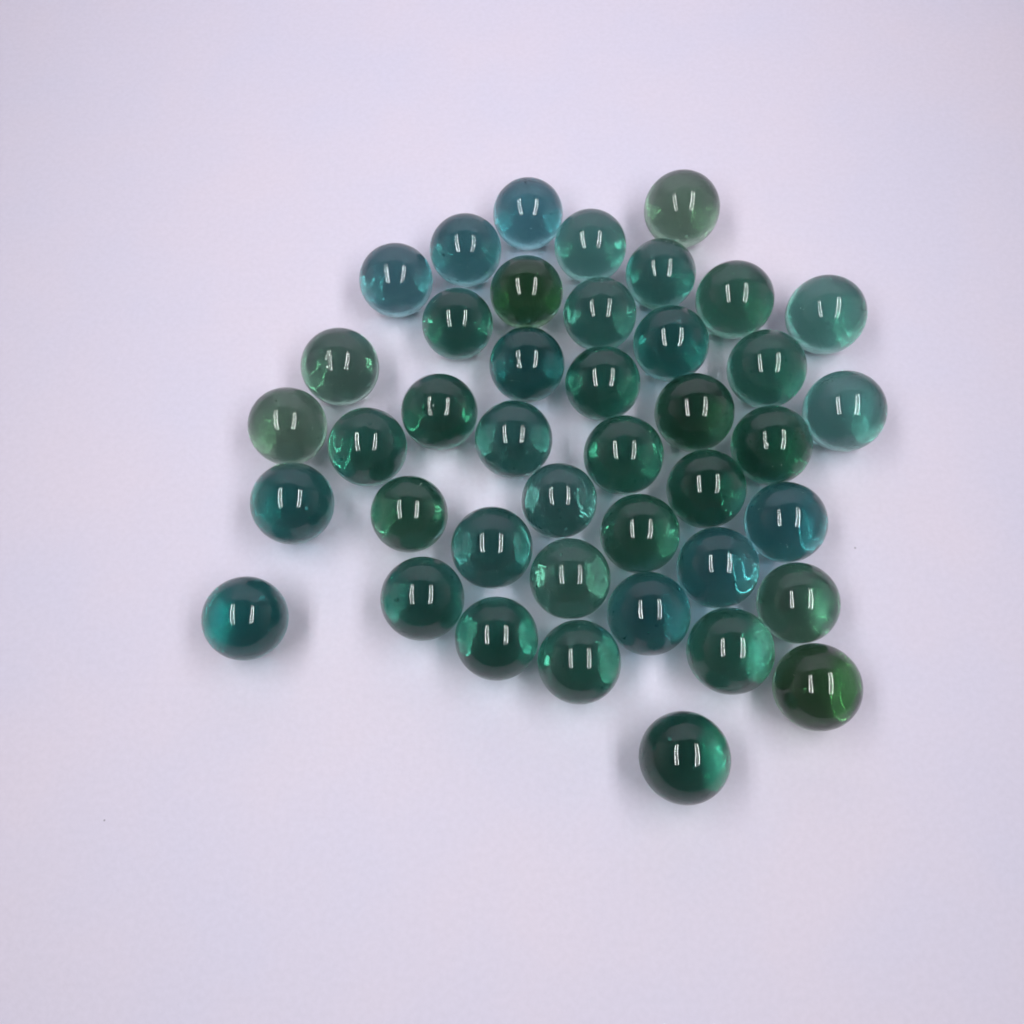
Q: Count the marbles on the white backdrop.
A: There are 42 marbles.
